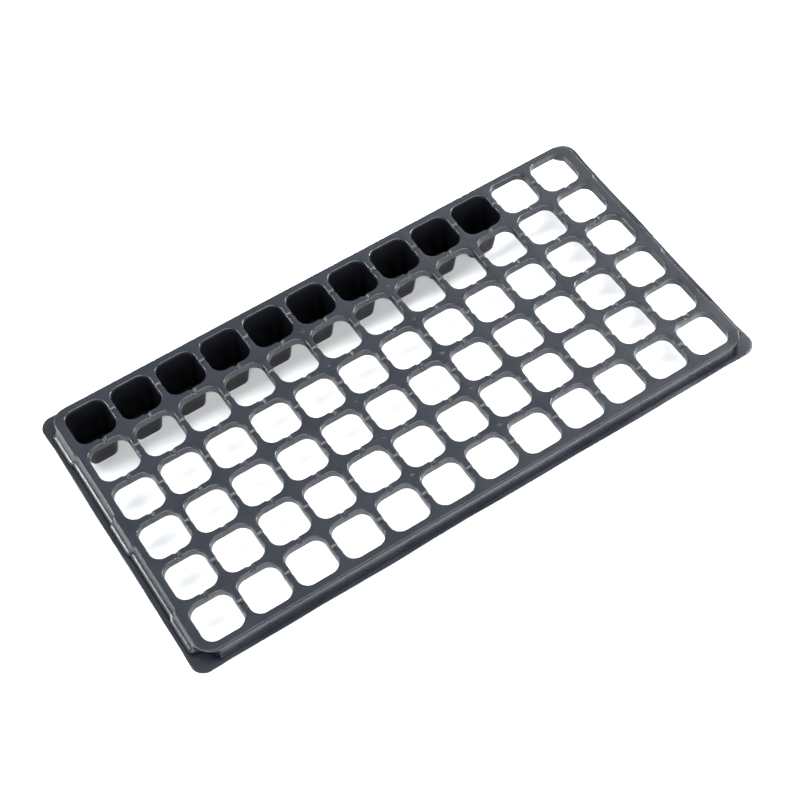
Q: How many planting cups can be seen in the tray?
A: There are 10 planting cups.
